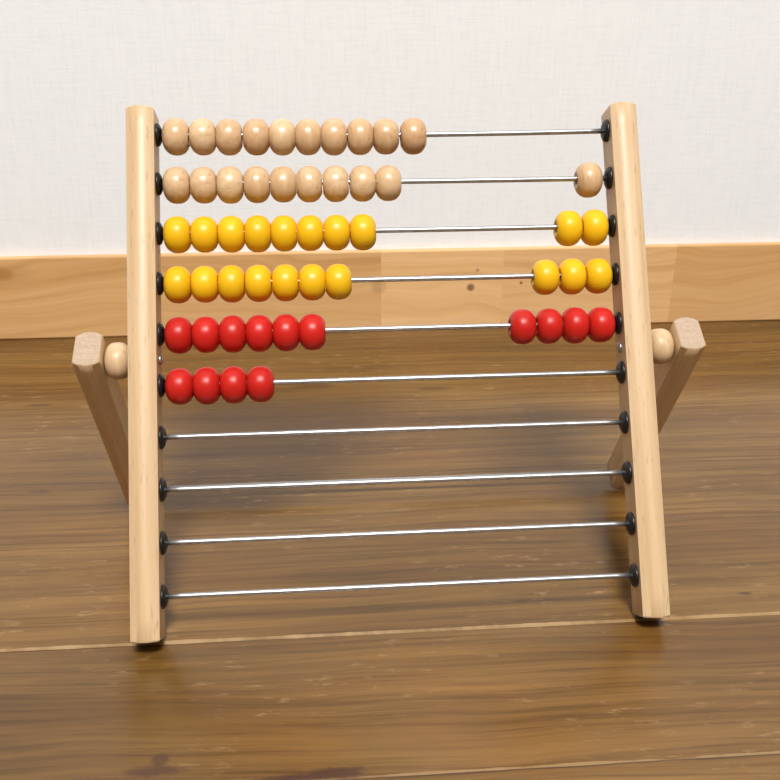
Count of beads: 54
